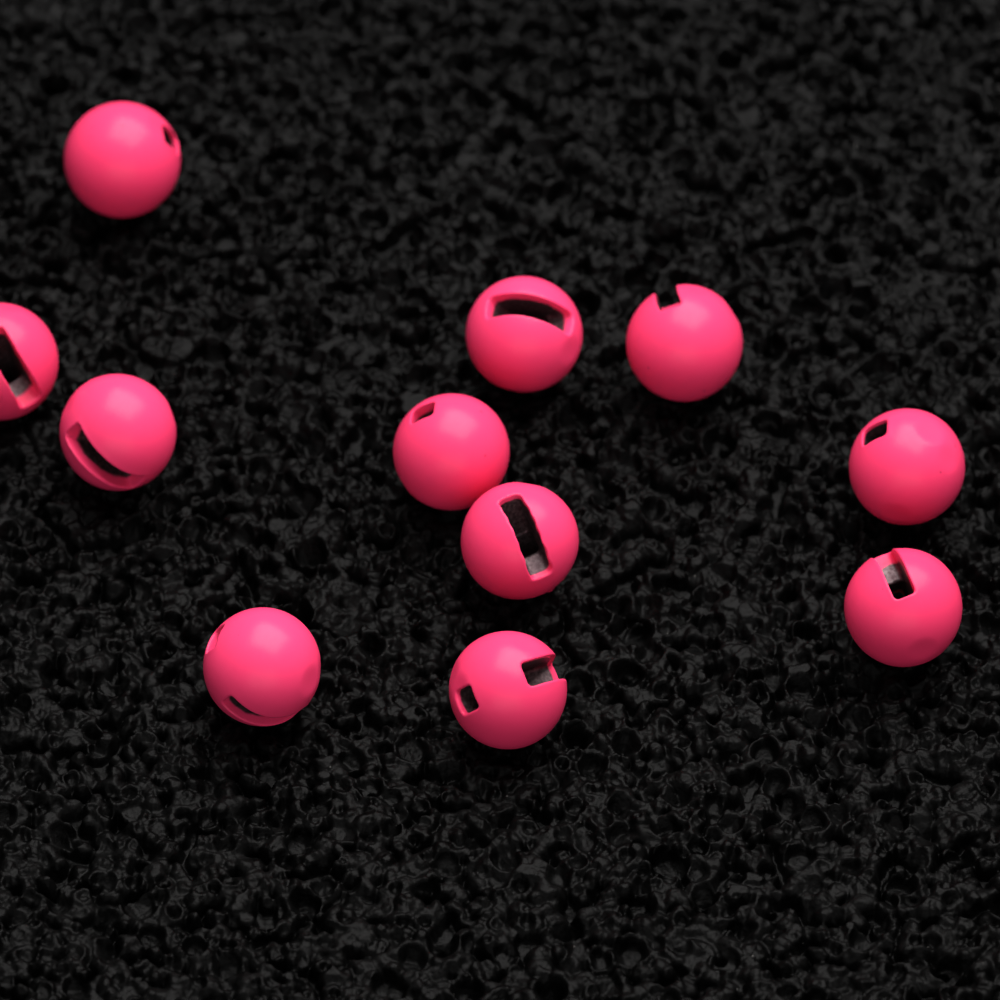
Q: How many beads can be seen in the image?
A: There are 11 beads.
